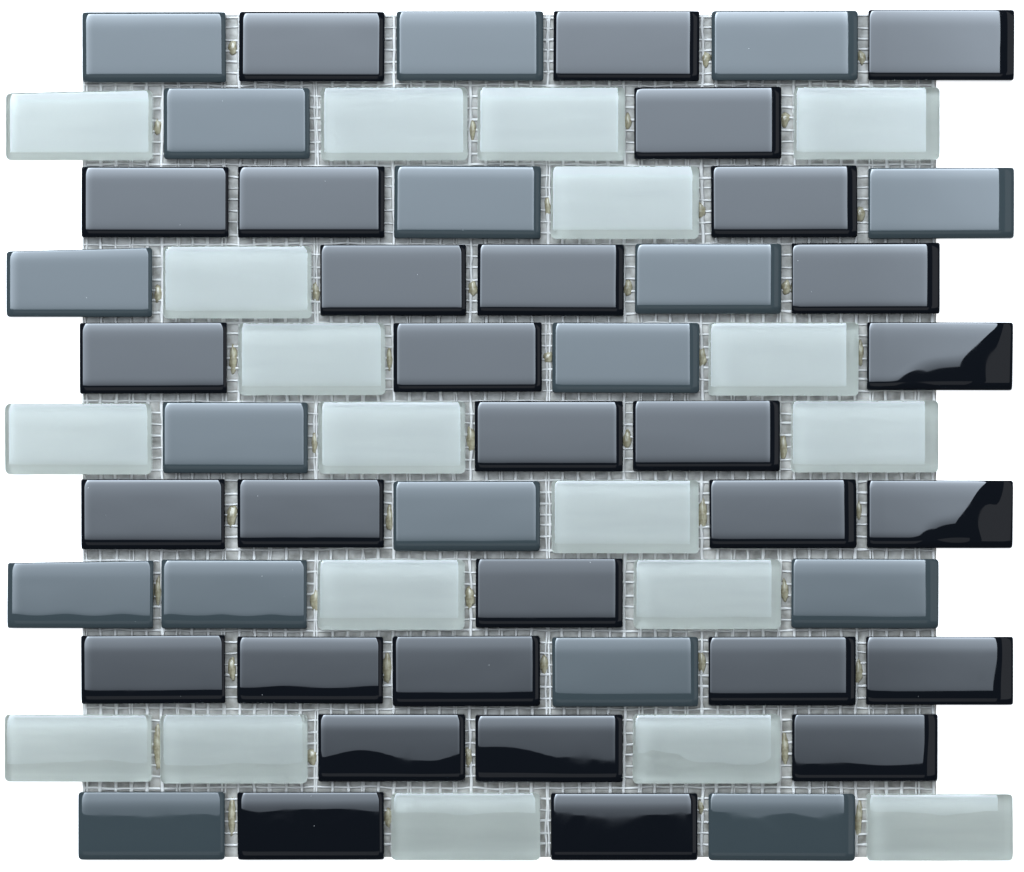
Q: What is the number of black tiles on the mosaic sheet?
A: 30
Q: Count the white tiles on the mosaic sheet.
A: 19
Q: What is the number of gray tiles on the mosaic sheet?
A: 17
